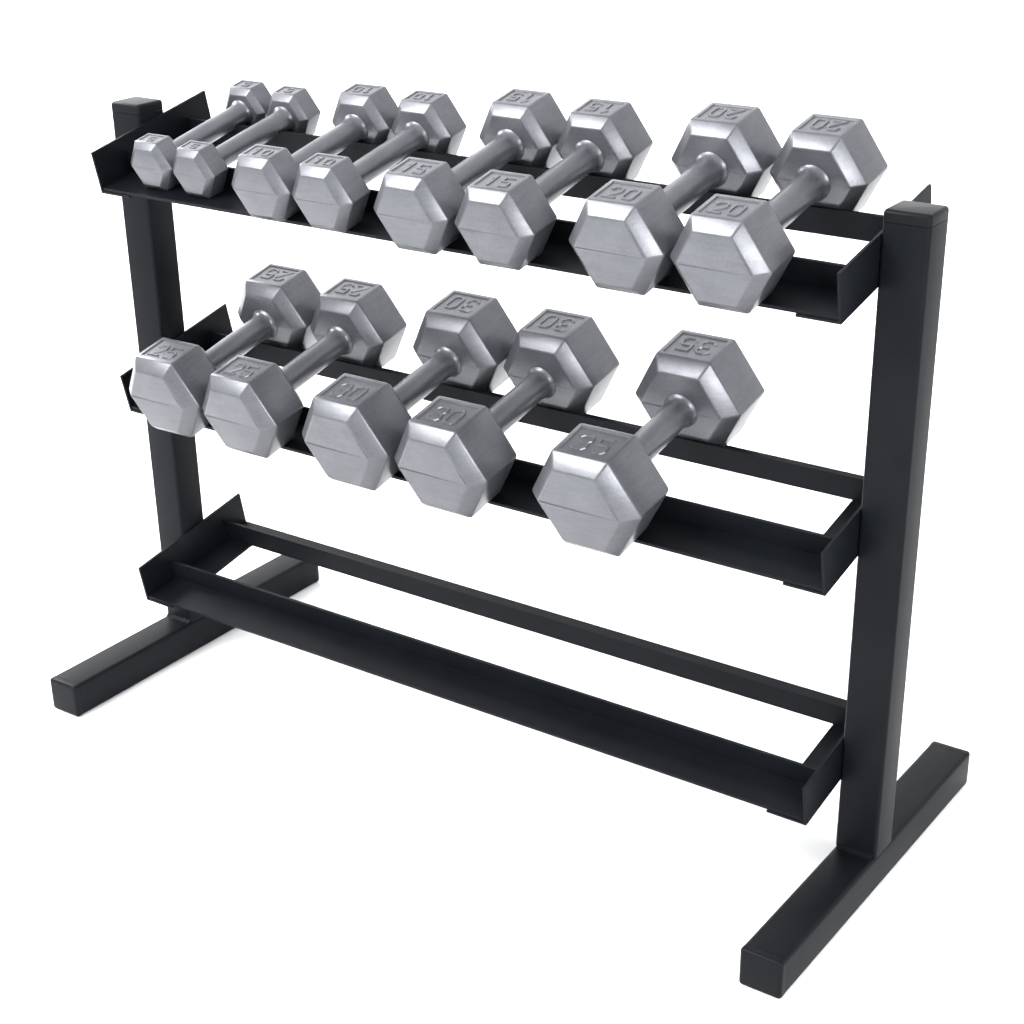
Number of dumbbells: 13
